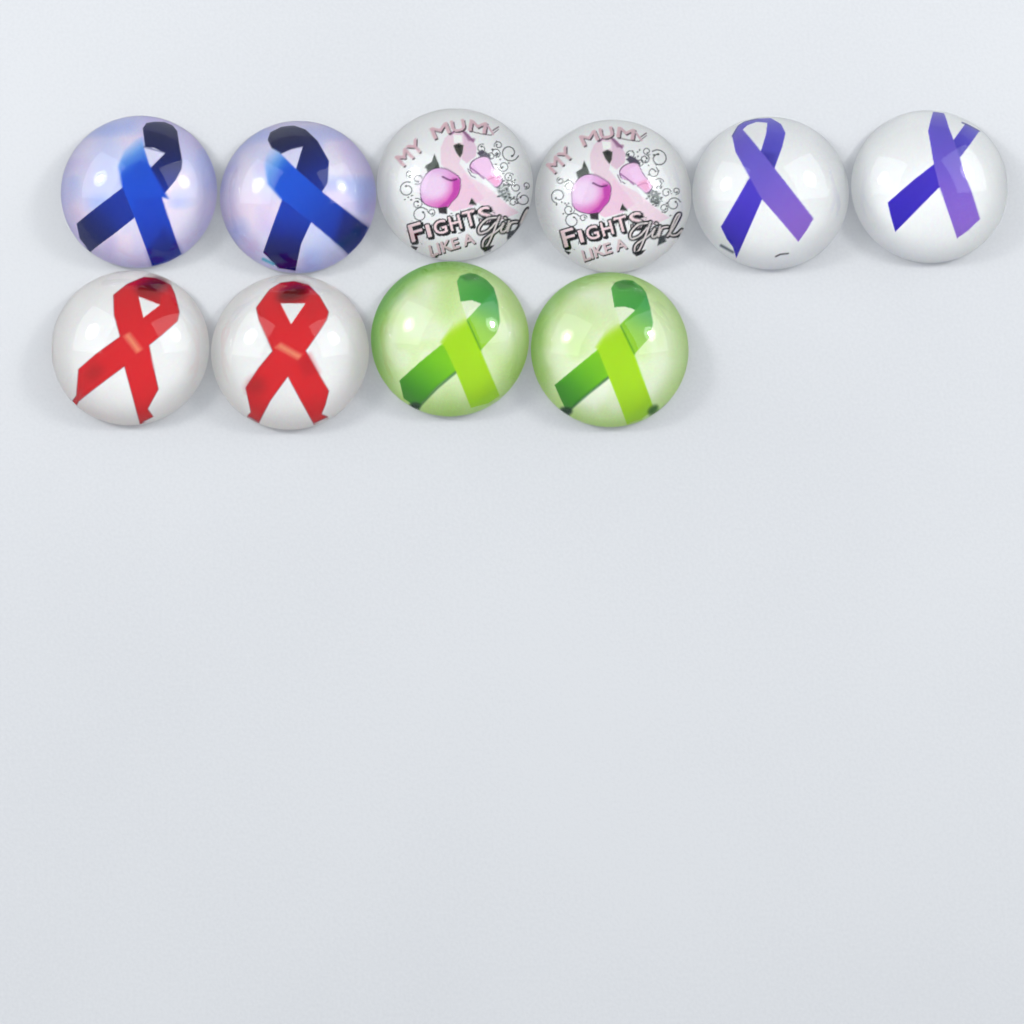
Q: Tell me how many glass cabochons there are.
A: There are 10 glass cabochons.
